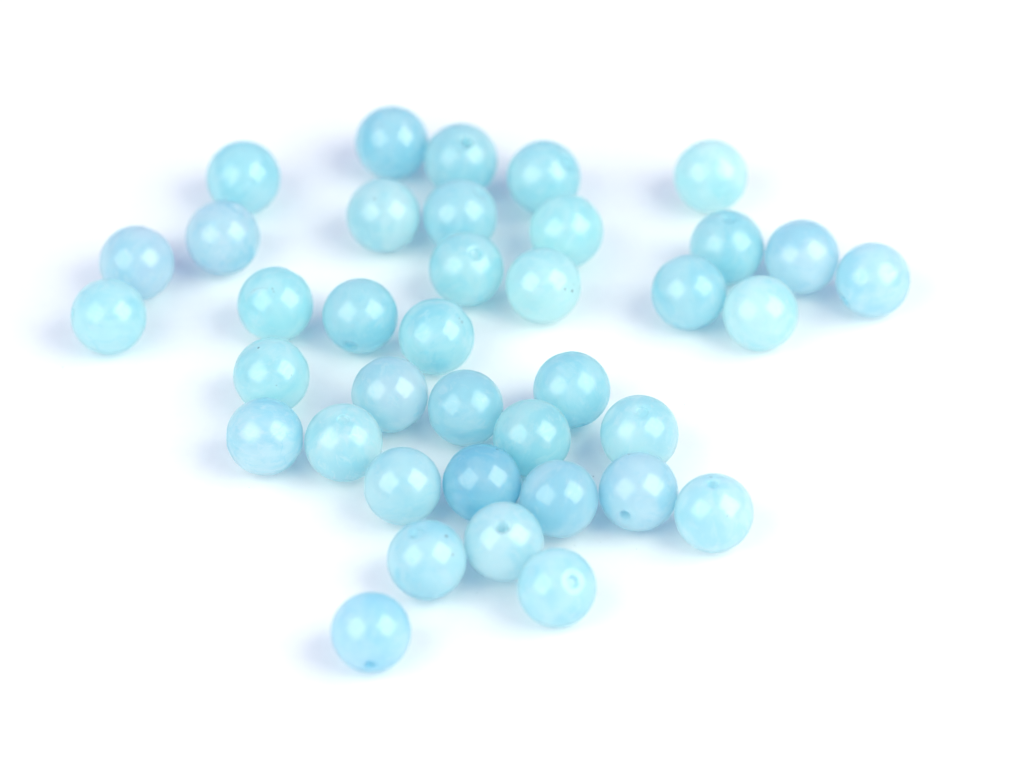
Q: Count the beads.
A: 38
